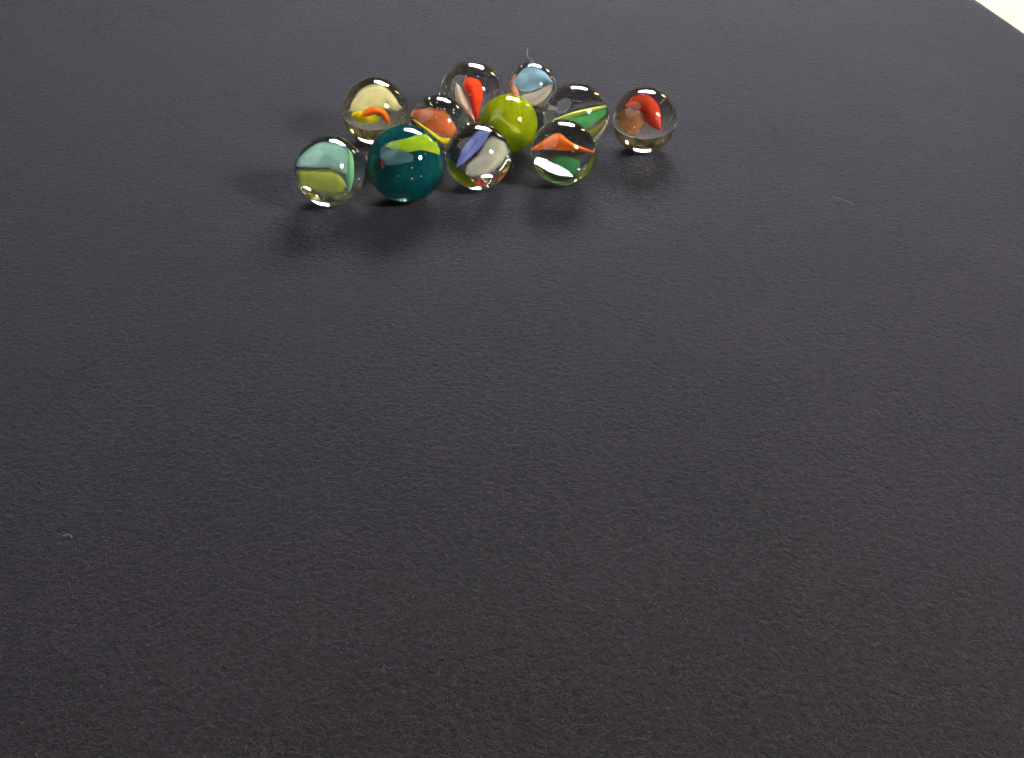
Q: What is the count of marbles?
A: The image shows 11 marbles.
